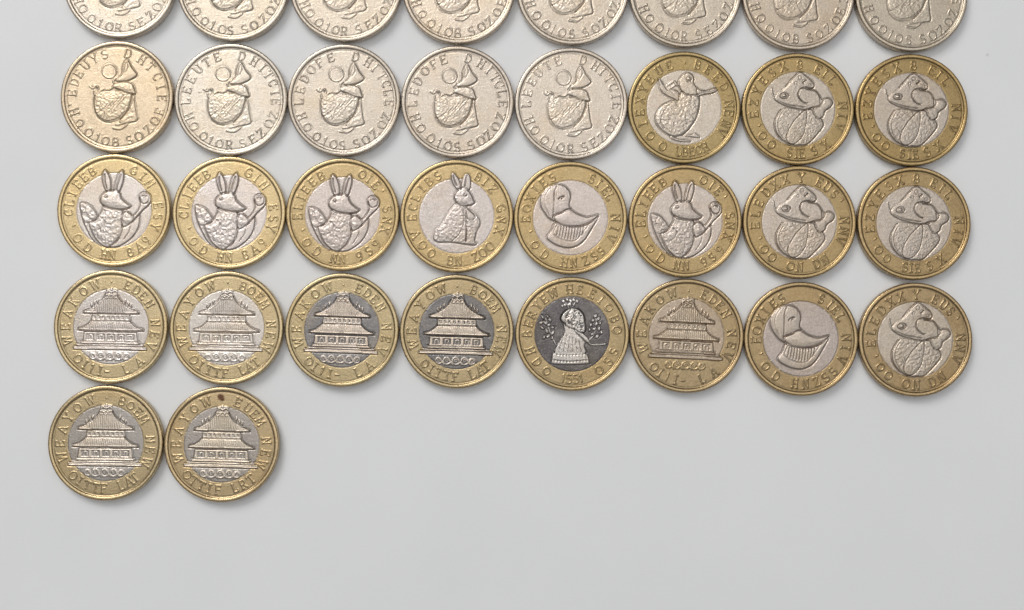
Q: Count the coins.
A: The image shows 34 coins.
